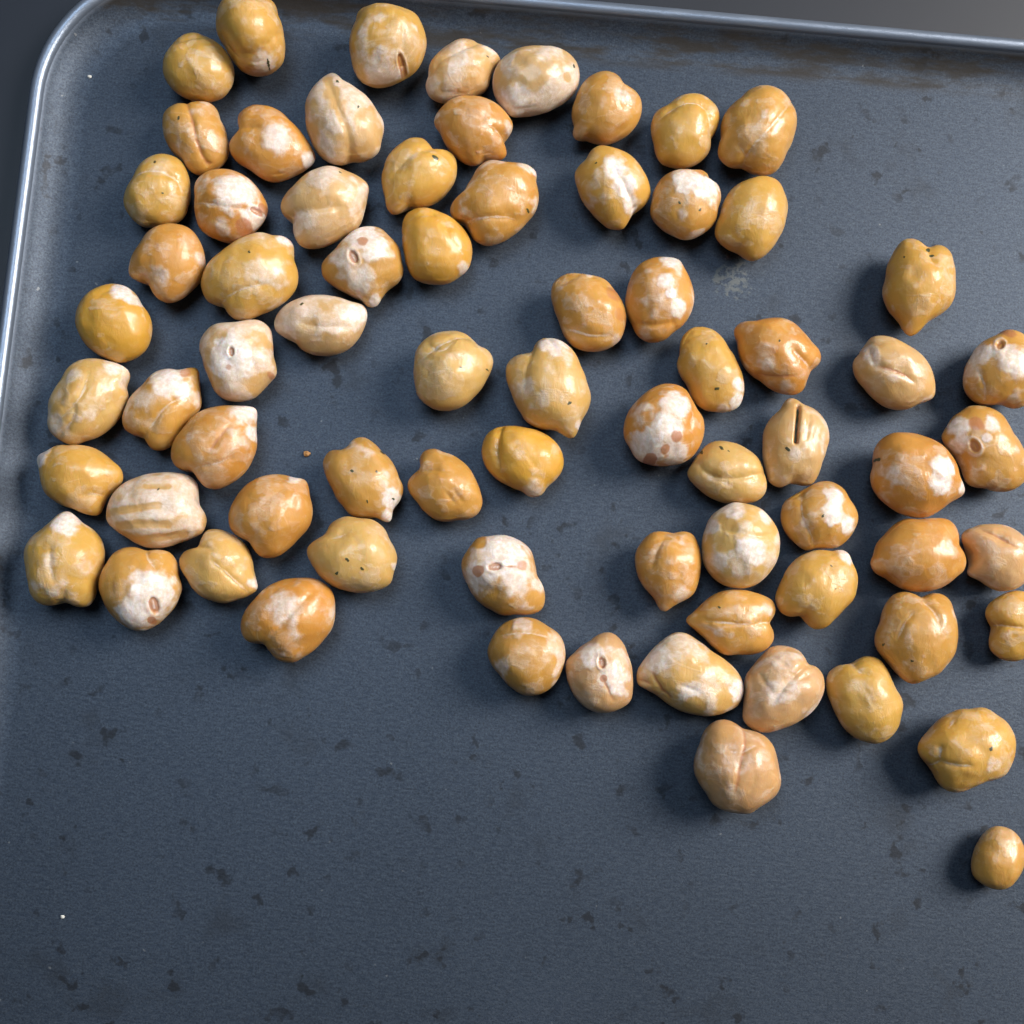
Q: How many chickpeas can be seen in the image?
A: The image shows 73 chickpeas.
